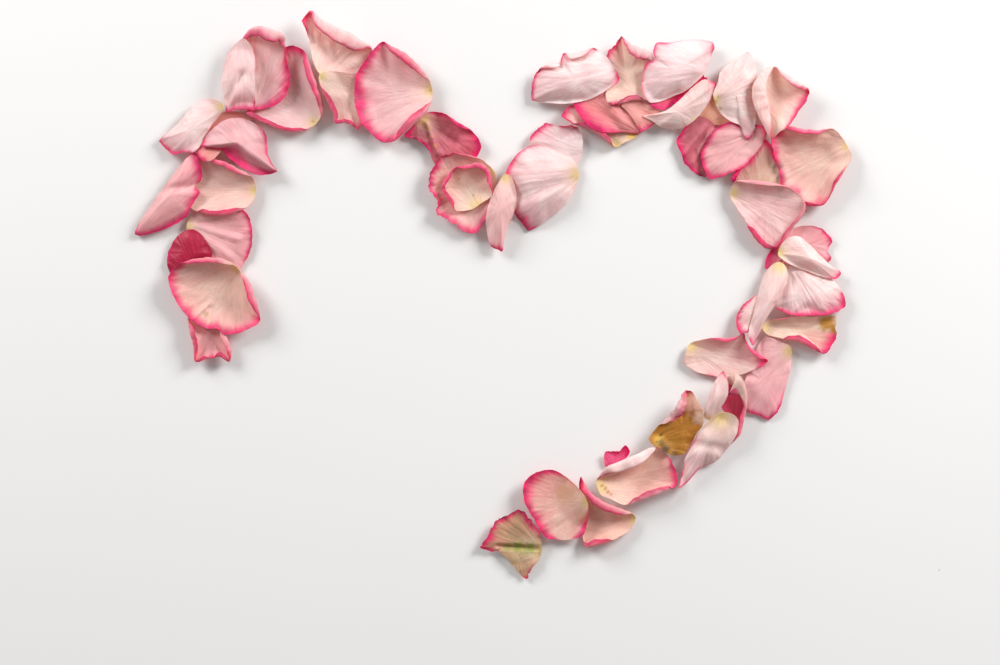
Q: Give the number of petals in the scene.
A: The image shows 54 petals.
